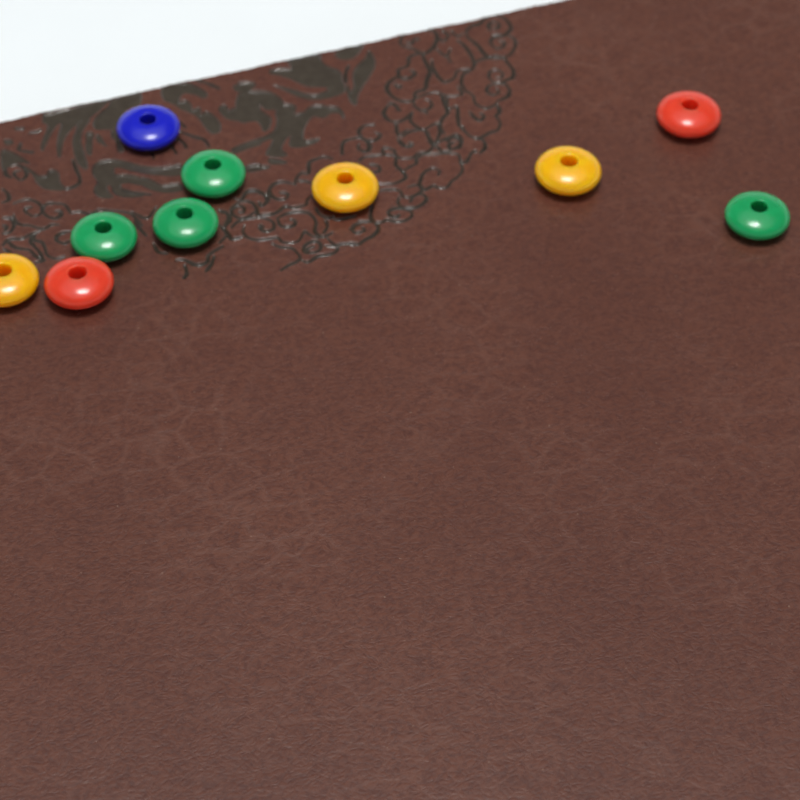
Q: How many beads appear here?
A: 10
